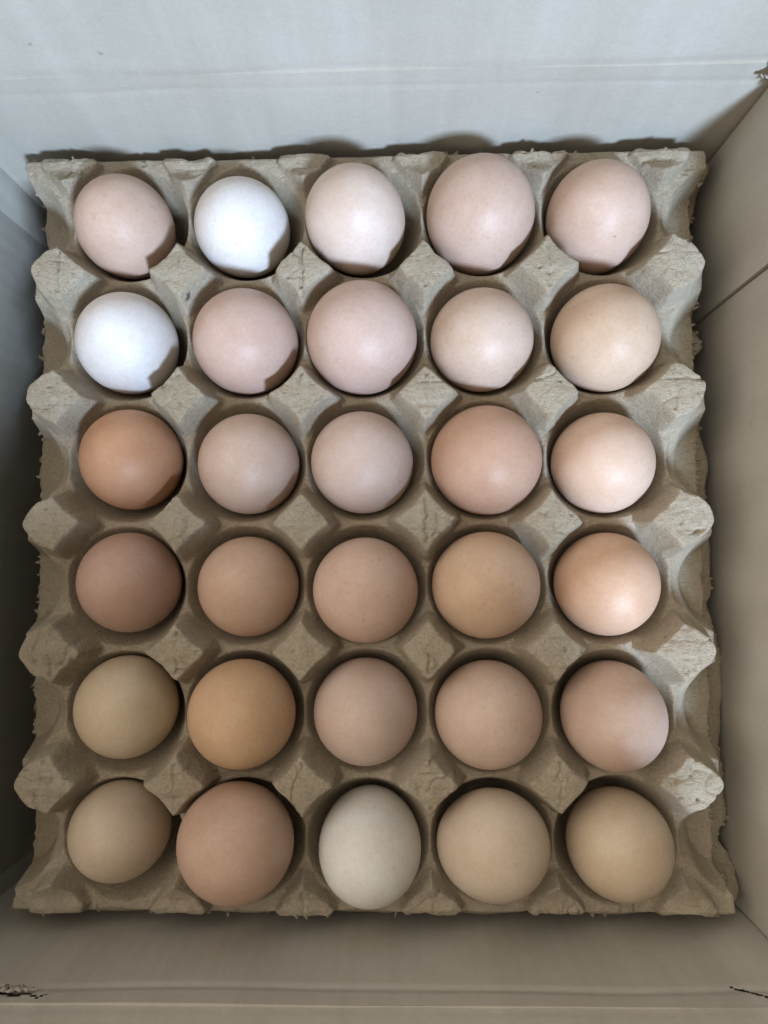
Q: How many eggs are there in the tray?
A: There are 30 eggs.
